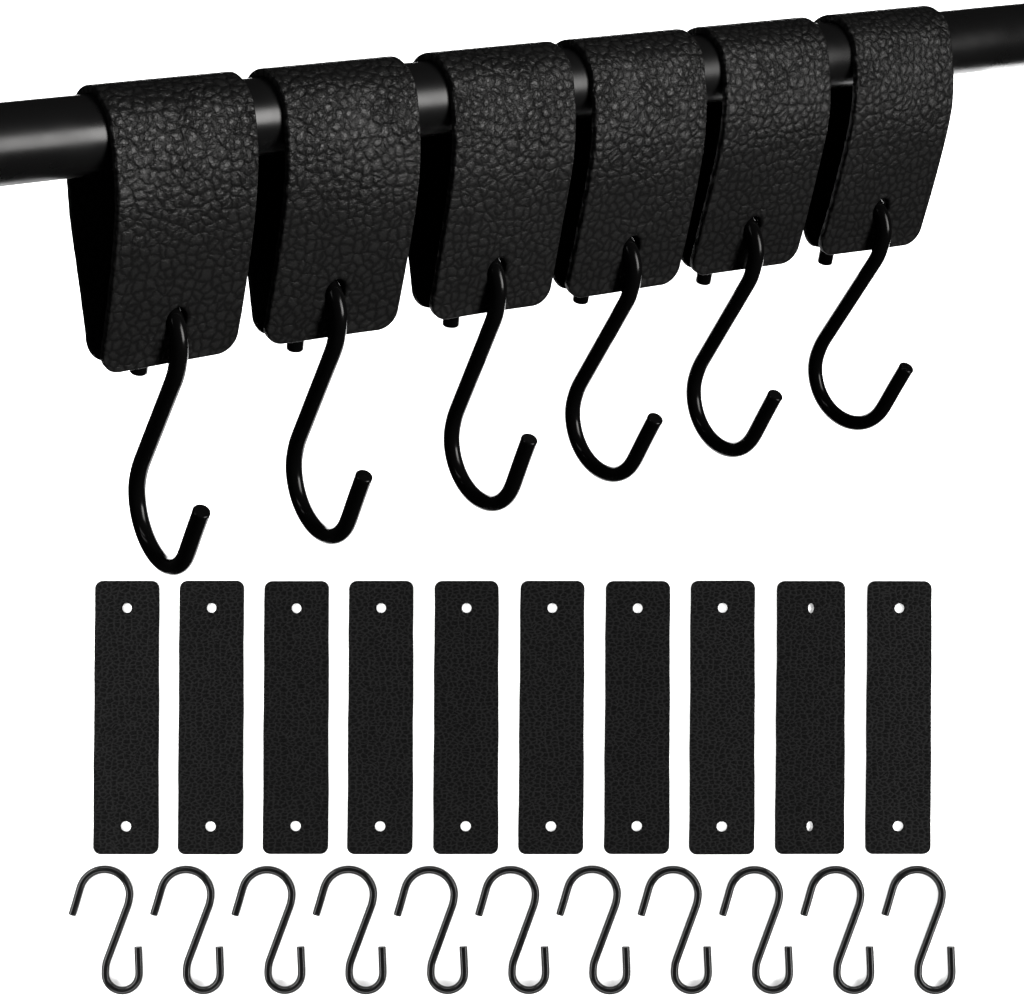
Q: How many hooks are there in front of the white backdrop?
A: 17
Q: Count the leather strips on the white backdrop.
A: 10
